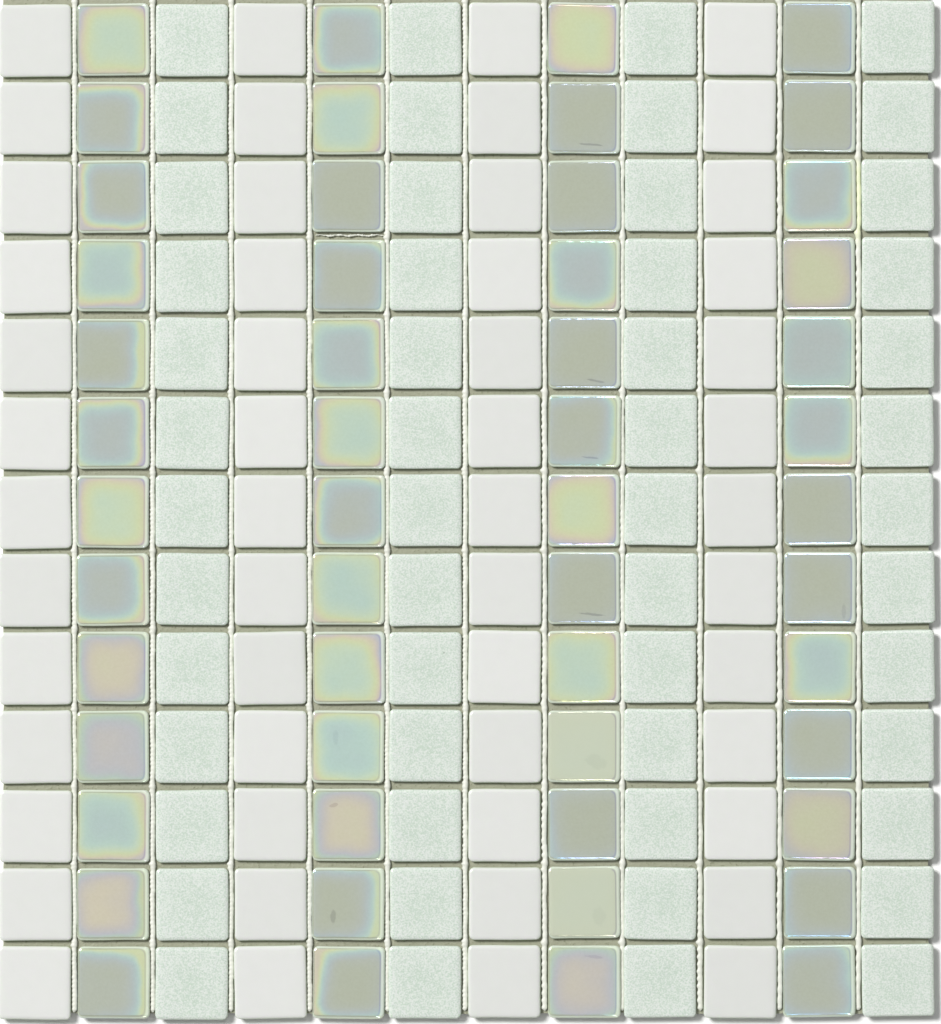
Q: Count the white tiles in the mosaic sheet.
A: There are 52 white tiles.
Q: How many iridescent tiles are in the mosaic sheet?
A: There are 52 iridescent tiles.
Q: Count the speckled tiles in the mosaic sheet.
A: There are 52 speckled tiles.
